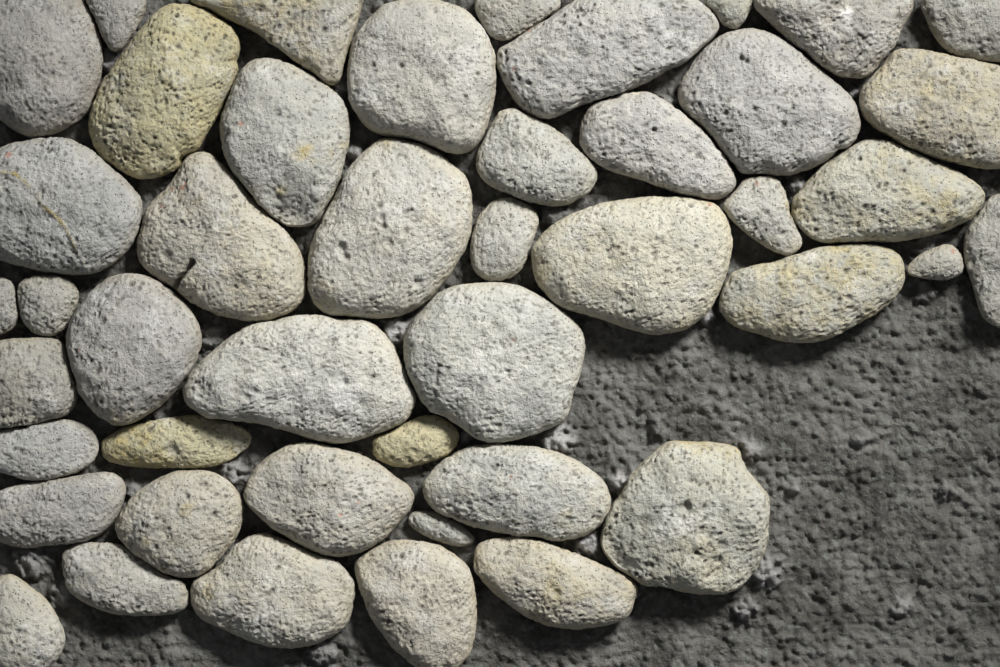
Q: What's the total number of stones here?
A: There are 45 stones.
